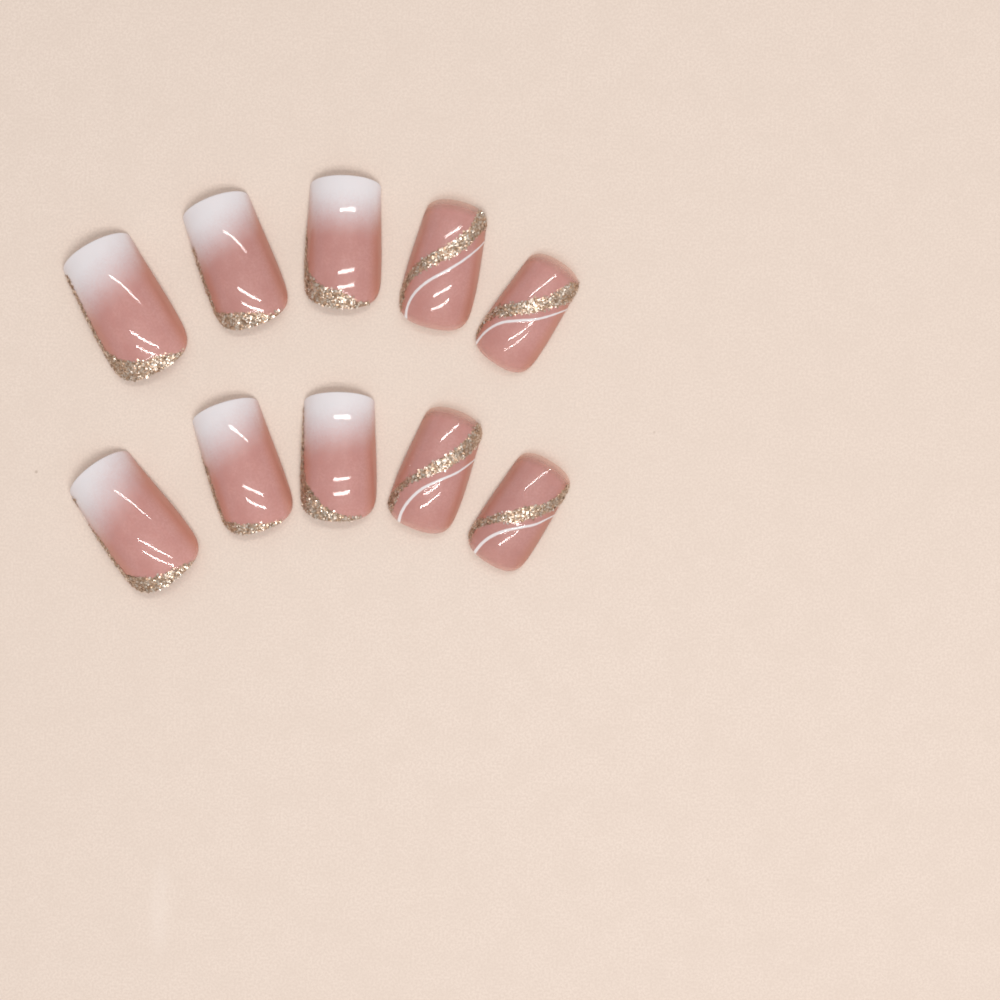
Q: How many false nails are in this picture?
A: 10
